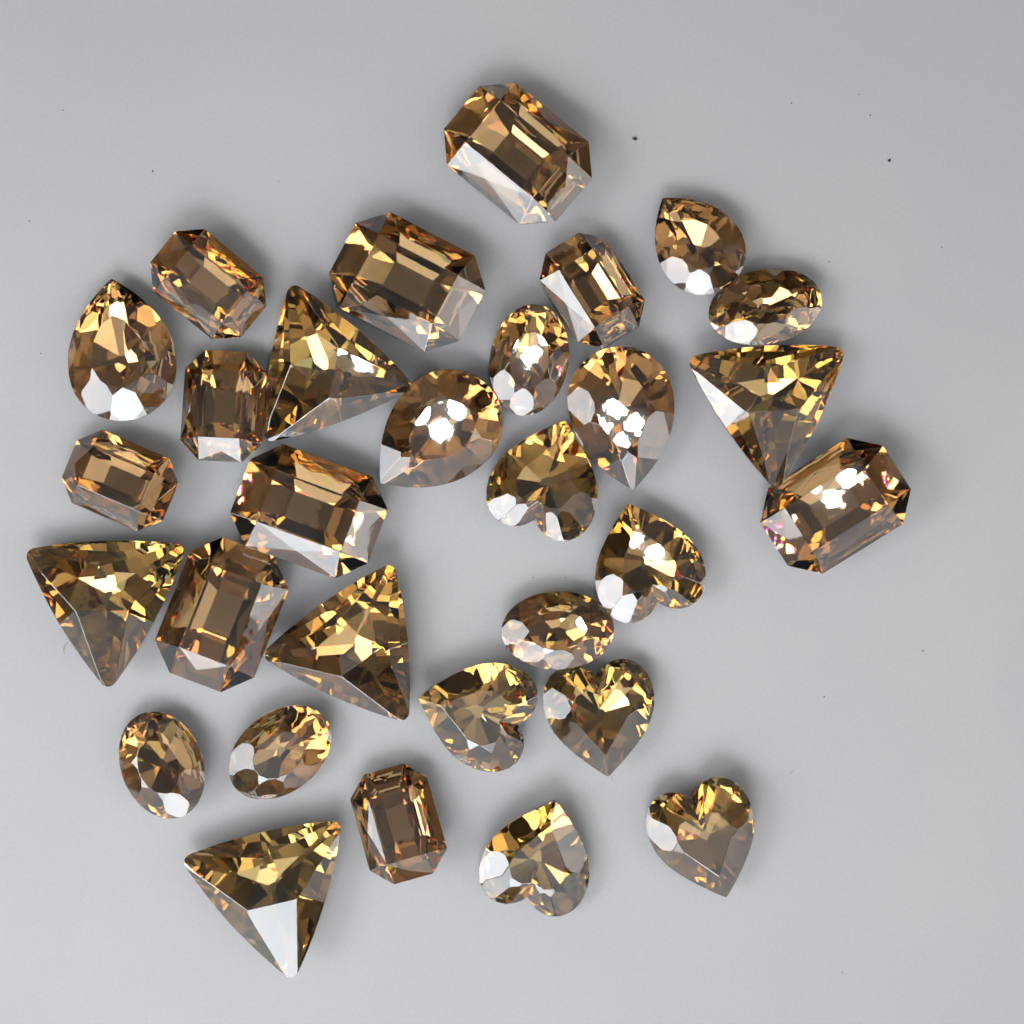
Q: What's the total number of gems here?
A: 30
